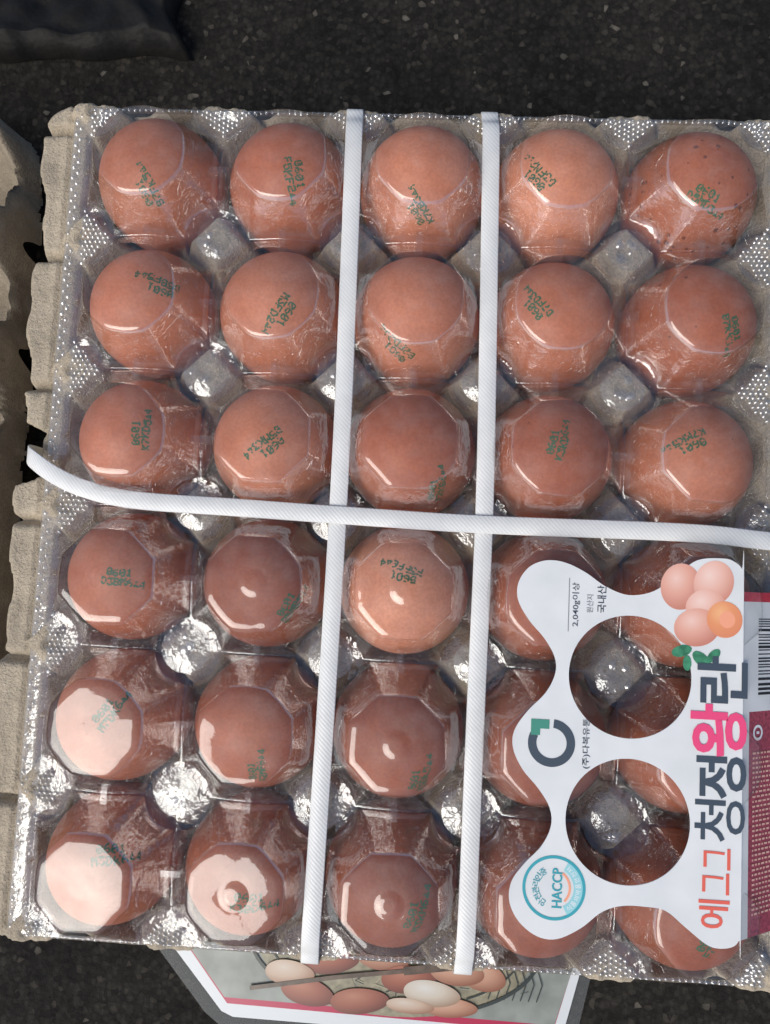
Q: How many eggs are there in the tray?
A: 30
